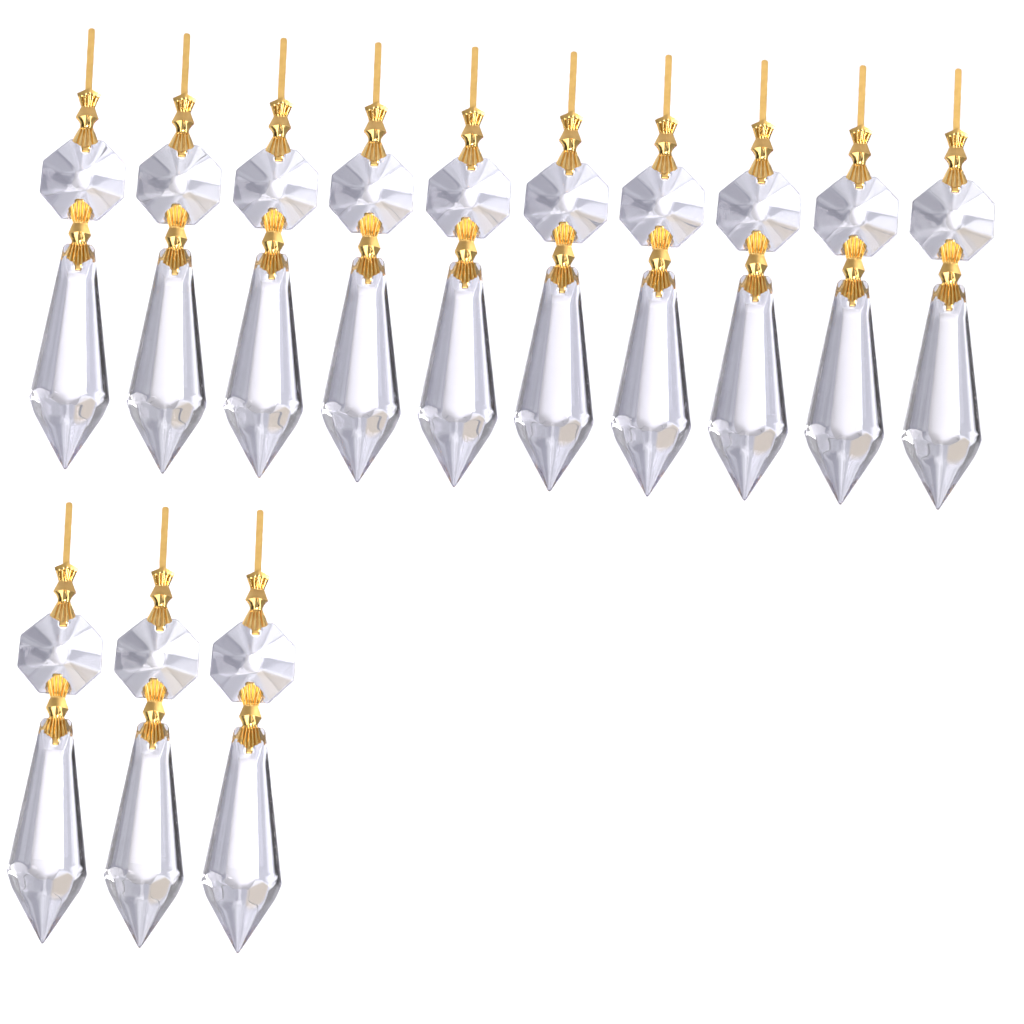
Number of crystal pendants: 13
